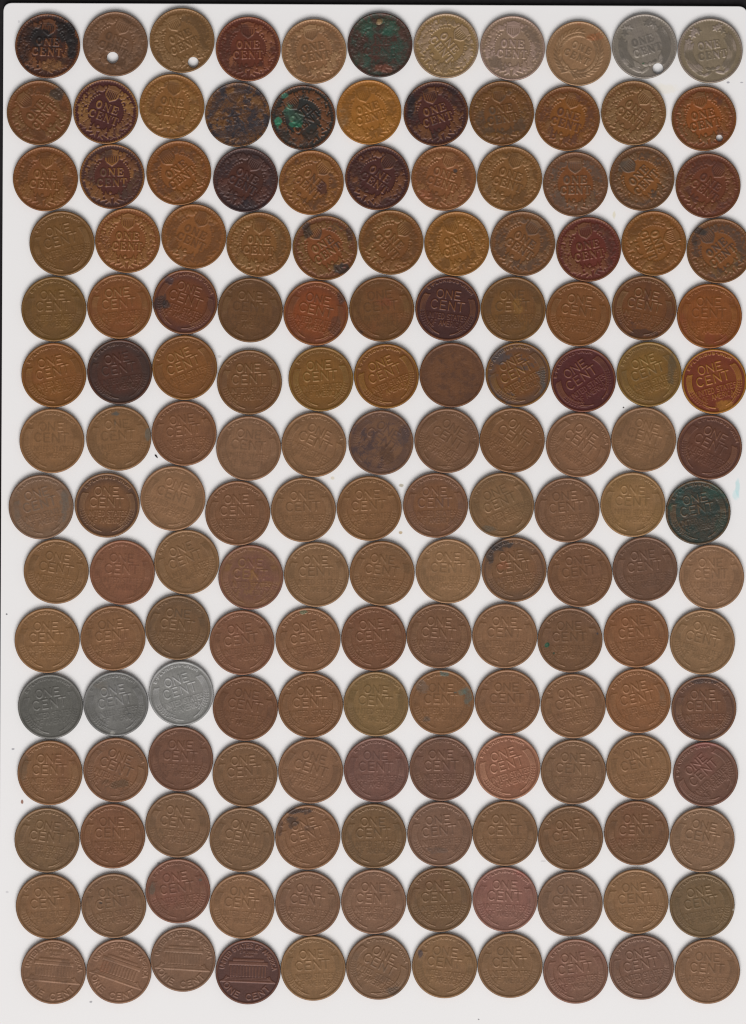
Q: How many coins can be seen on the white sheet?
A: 165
